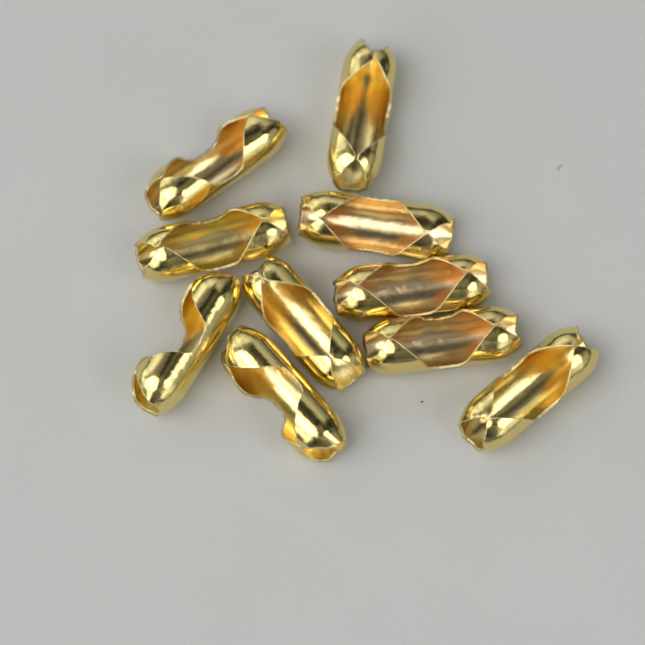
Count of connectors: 10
